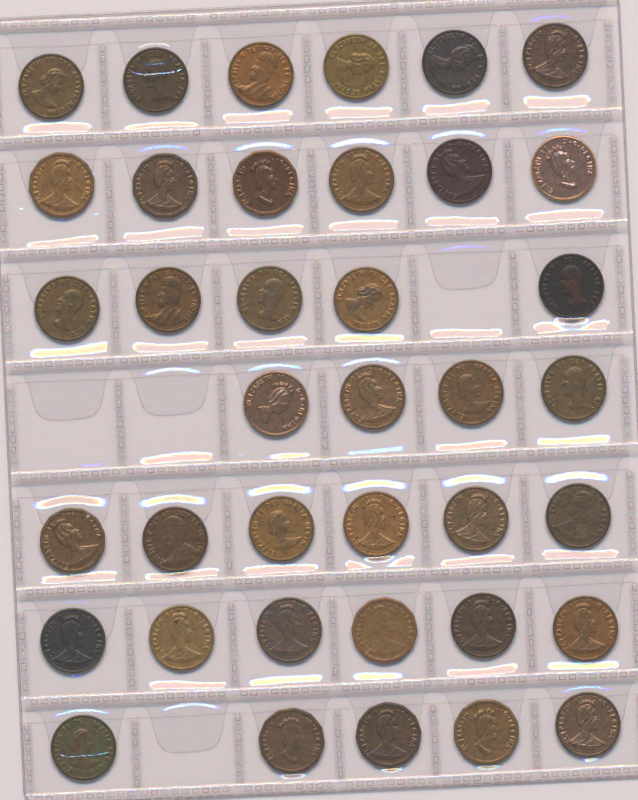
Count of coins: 38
